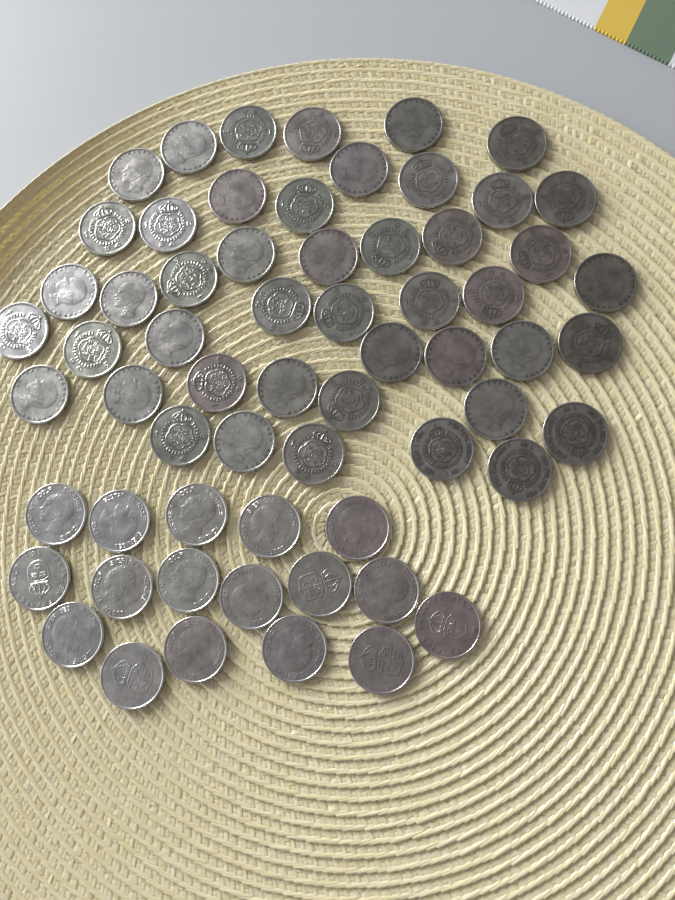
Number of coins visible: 63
